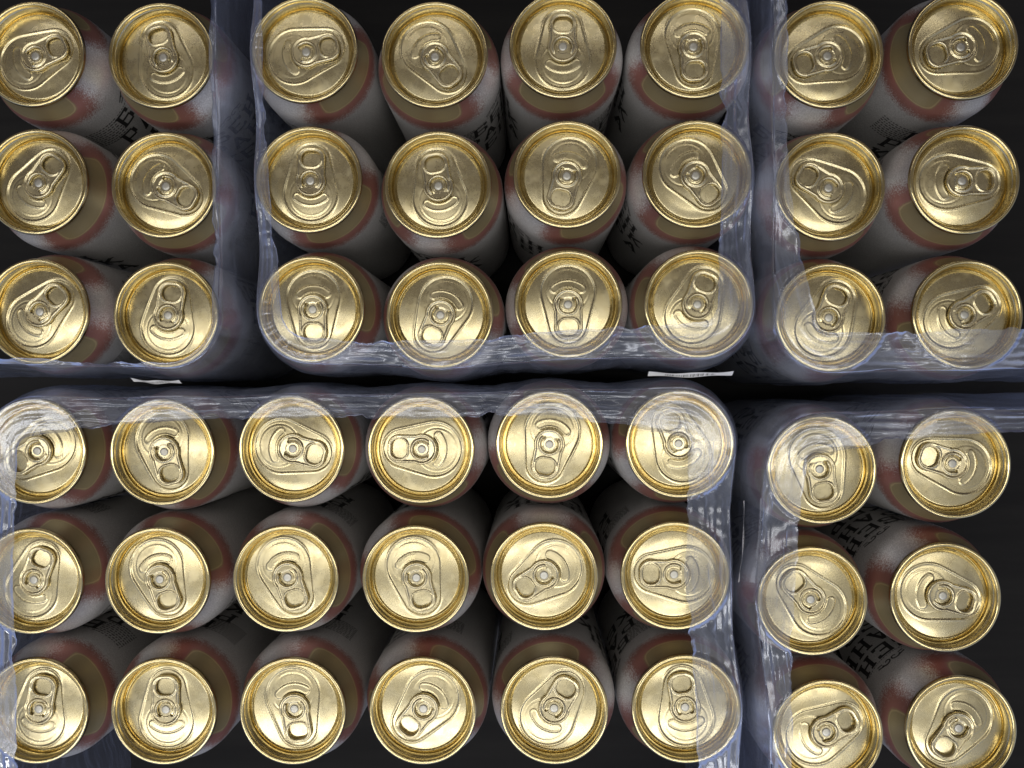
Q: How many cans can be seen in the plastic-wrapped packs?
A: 48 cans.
